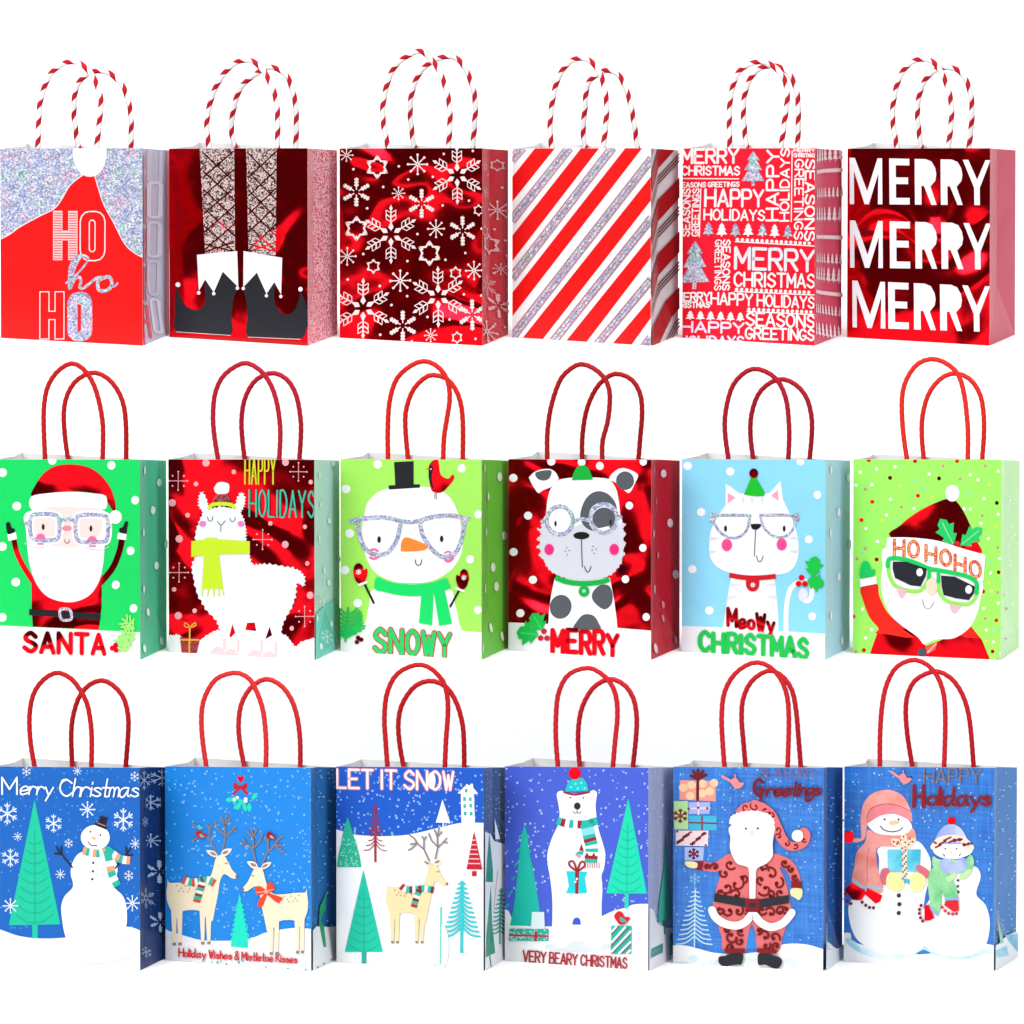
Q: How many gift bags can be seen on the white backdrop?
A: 18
